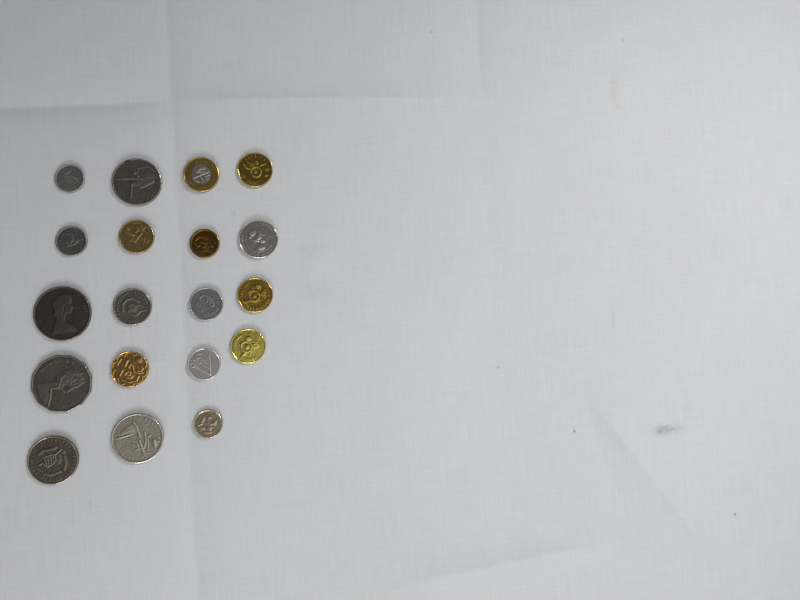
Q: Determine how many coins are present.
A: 19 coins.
